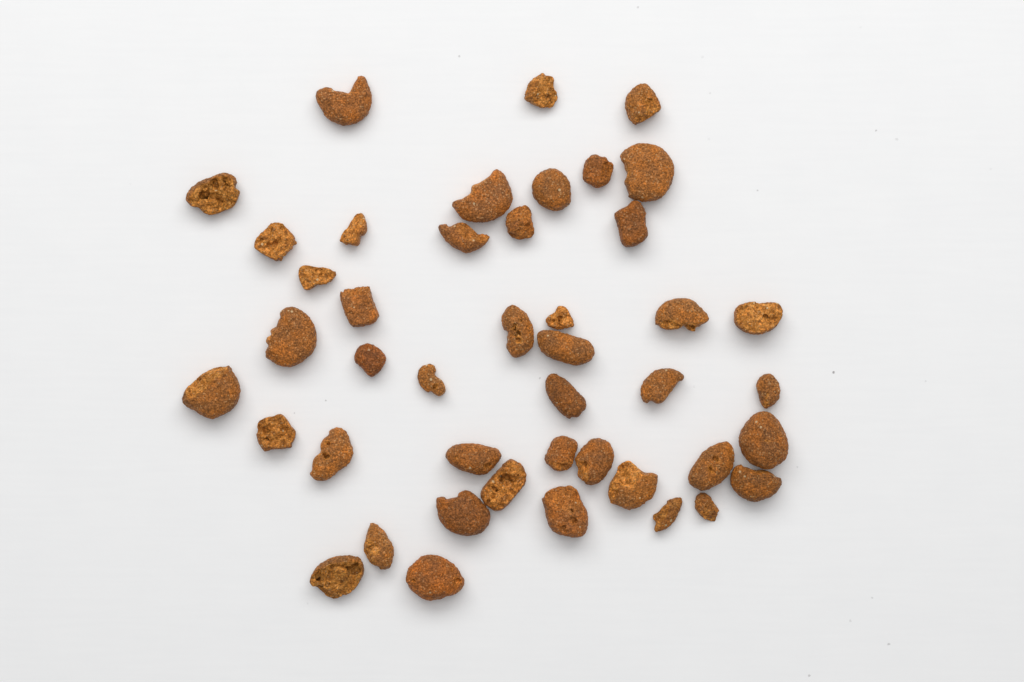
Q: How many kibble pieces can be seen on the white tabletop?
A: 44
